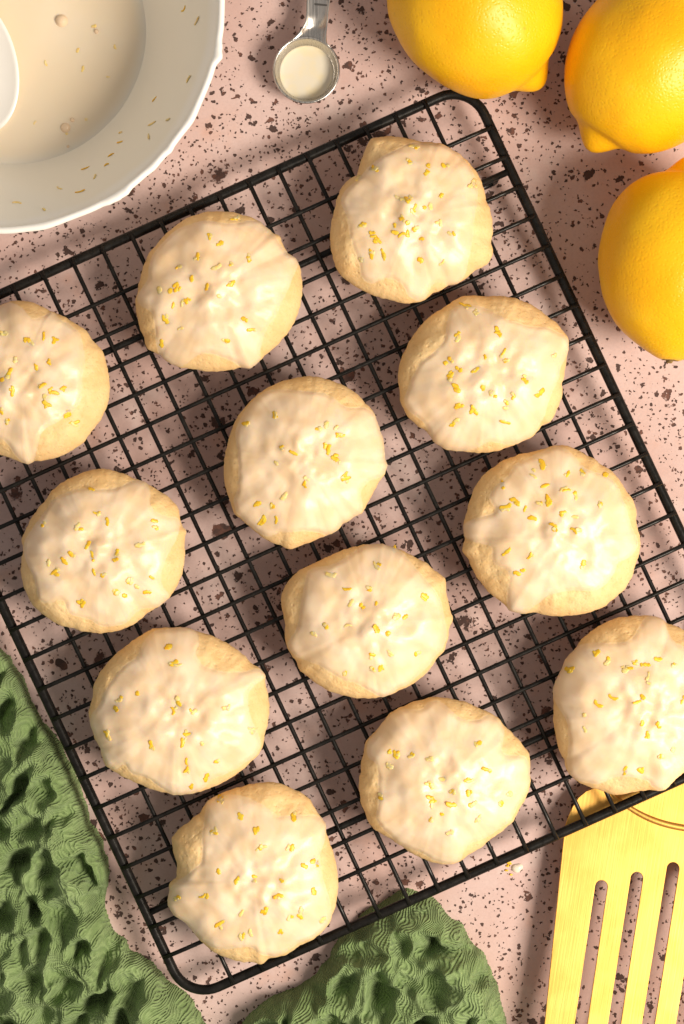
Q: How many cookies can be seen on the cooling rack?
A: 12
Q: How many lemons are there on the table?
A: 3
